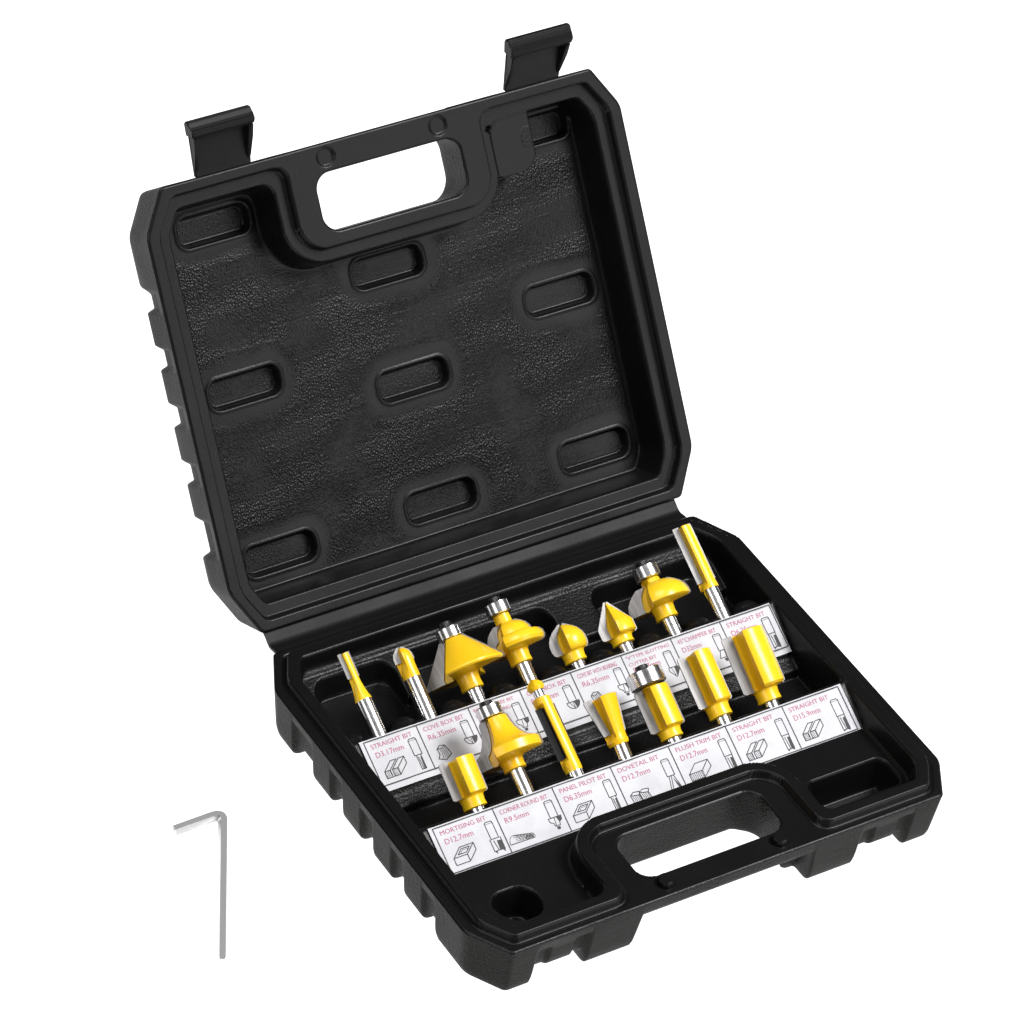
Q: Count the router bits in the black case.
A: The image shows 15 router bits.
